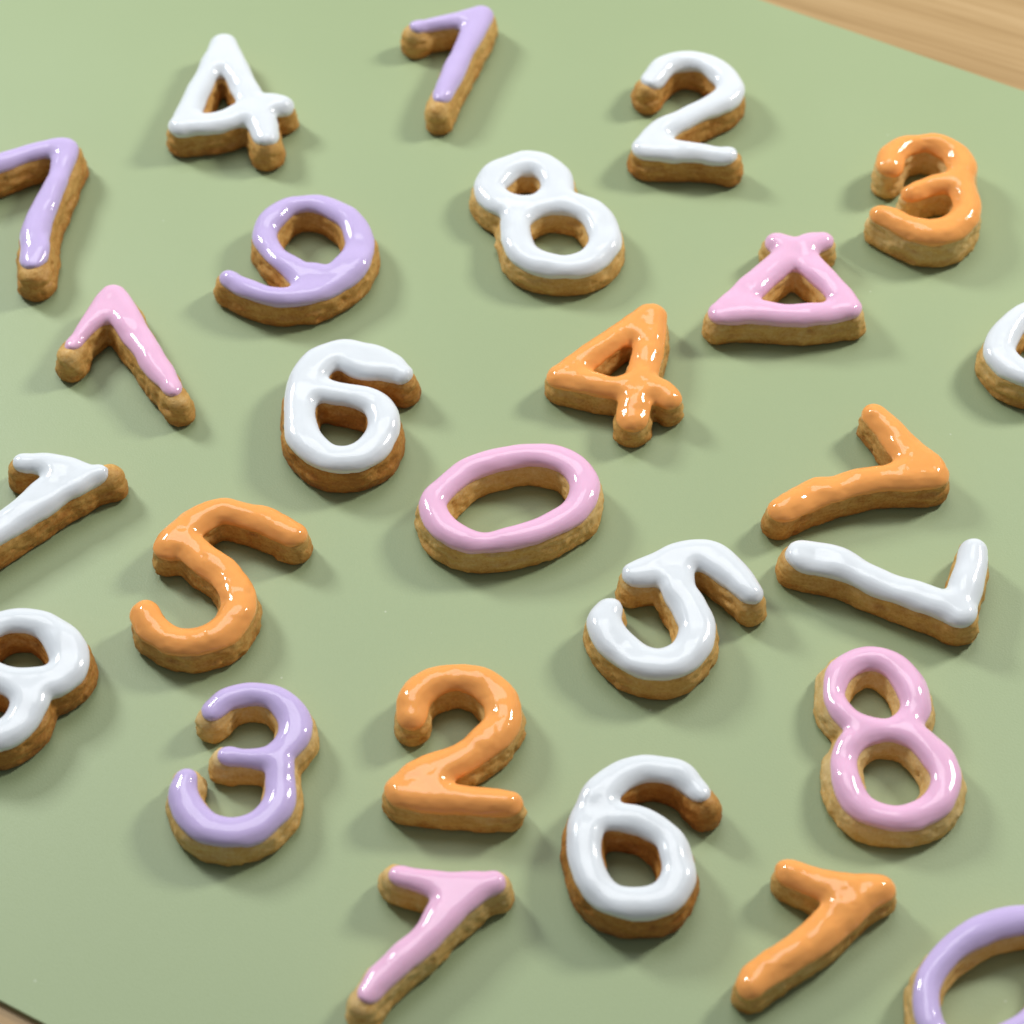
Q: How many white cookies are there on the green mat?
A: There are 10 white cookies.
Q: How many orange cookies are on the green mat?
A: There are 6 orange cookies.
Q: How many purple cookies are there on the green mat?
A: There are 5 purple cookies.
